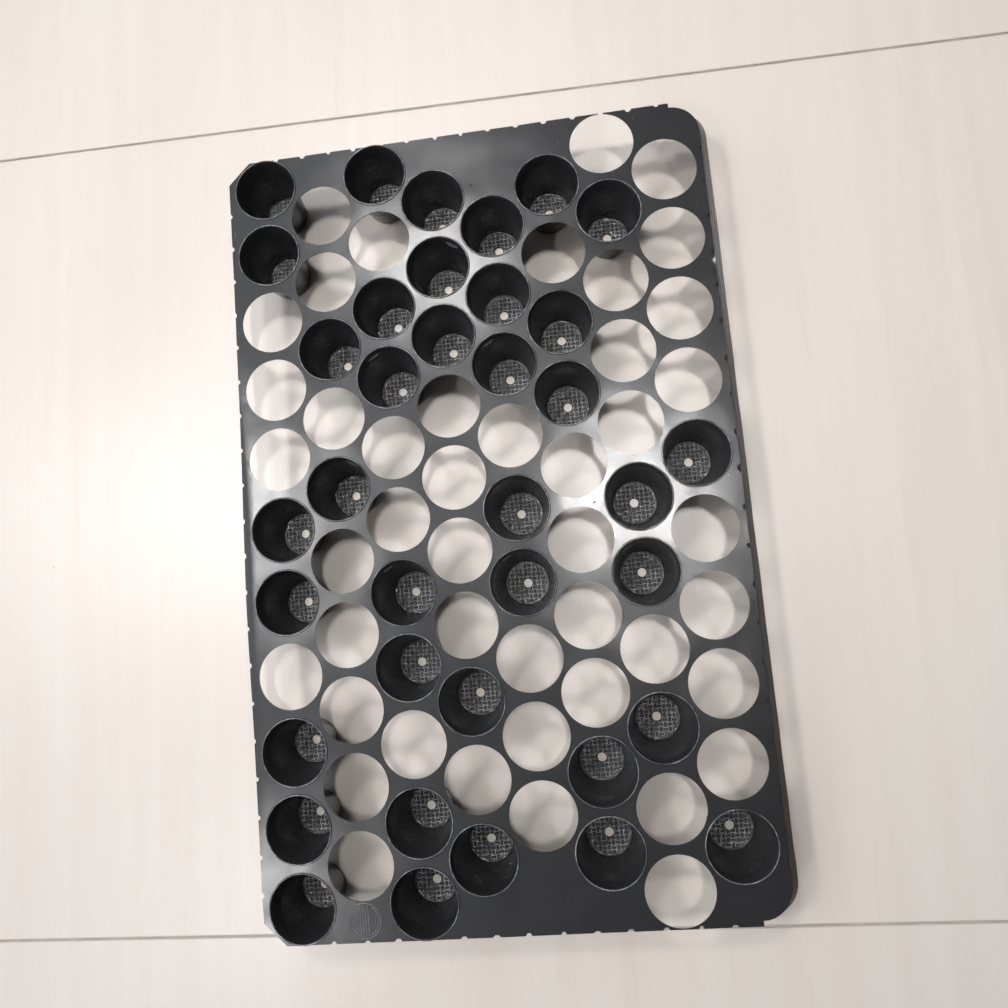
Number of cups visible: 37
